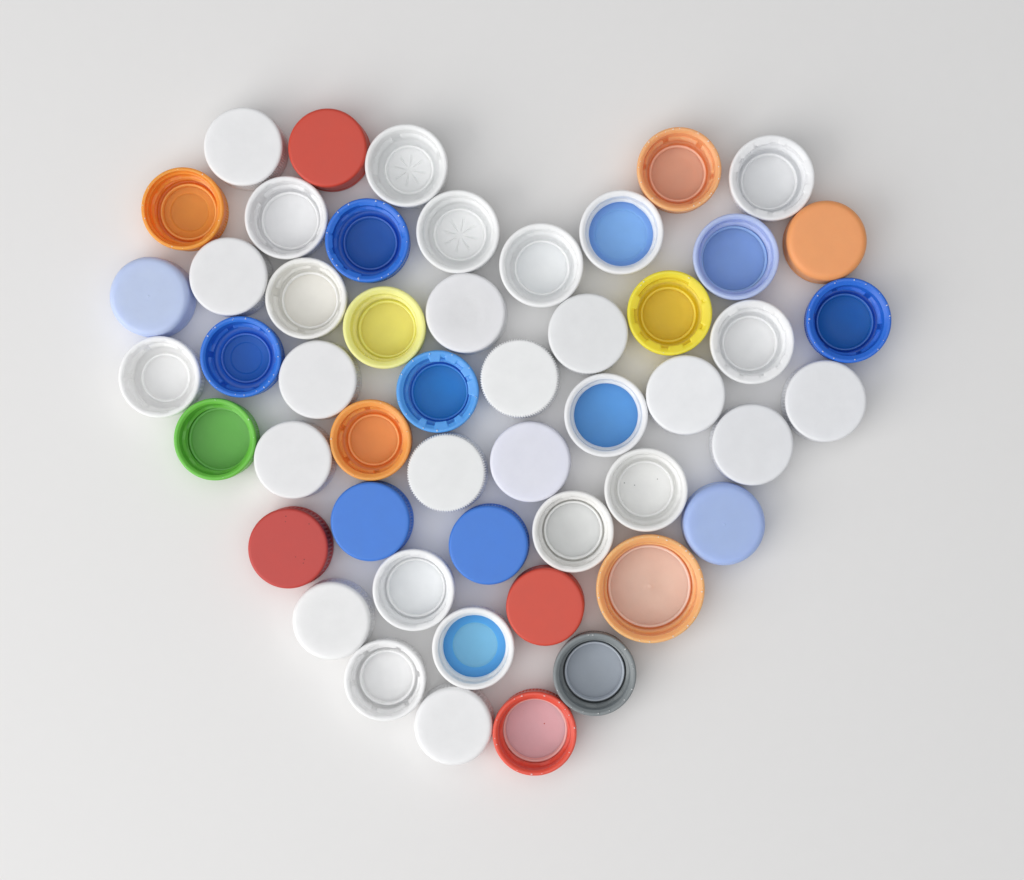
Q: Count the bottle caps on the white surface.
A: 51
